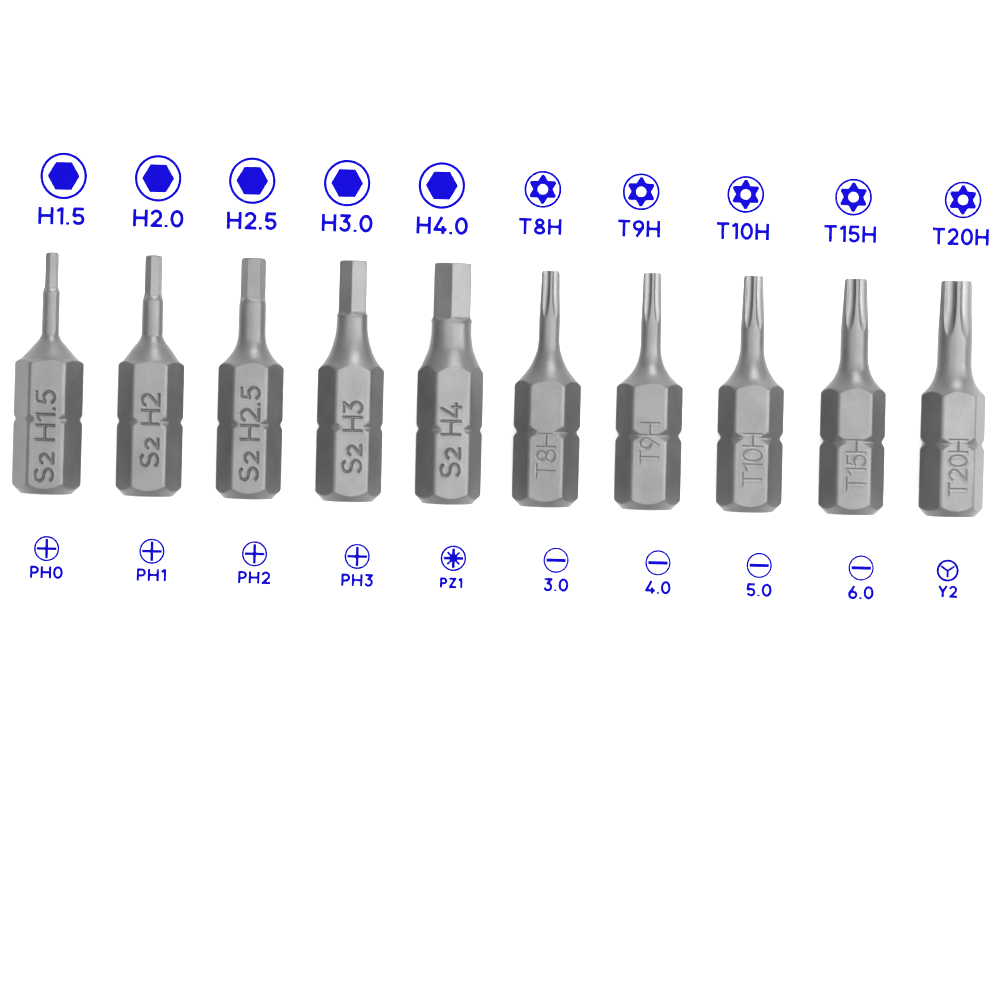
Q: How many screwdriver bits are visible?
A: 10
